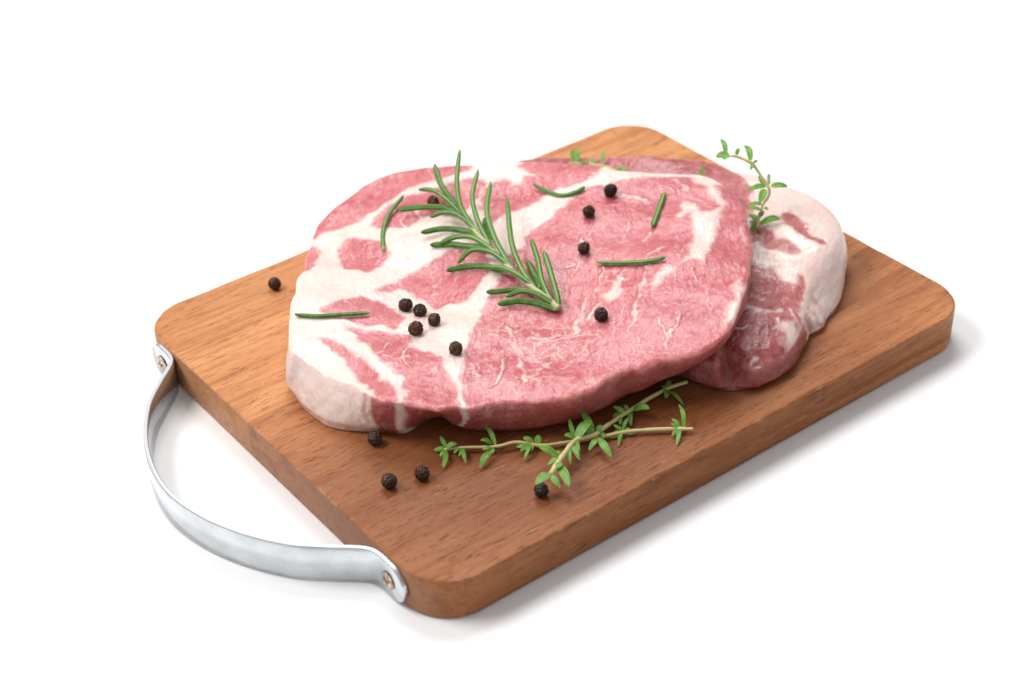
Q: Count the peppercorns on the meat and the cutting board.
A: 15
